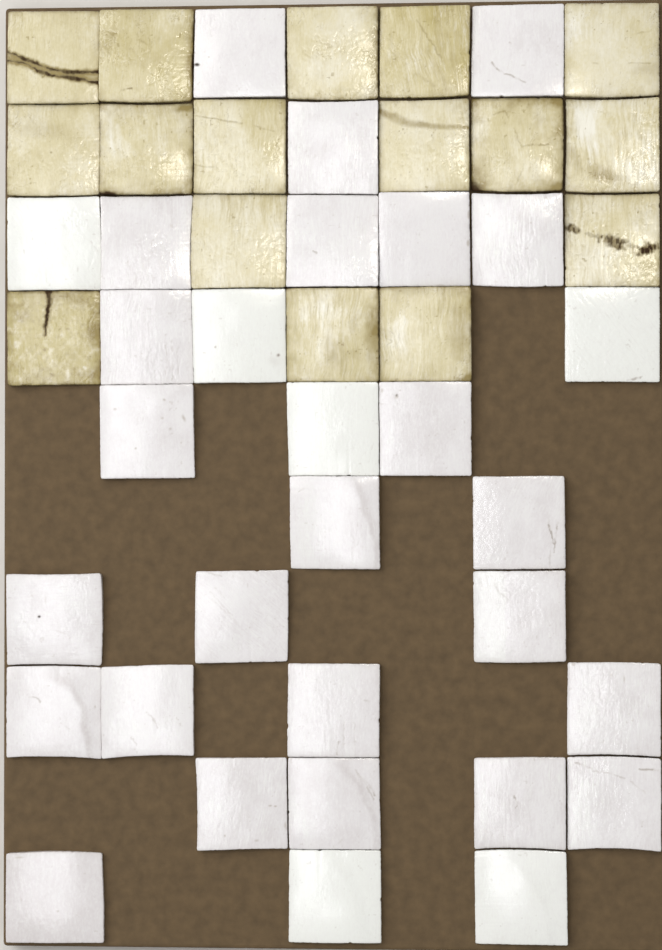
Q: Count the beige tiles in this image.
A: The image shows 16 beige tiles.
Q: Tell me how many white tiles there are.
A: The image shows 30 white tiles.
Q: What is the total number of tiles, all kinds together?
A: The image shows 46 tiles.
